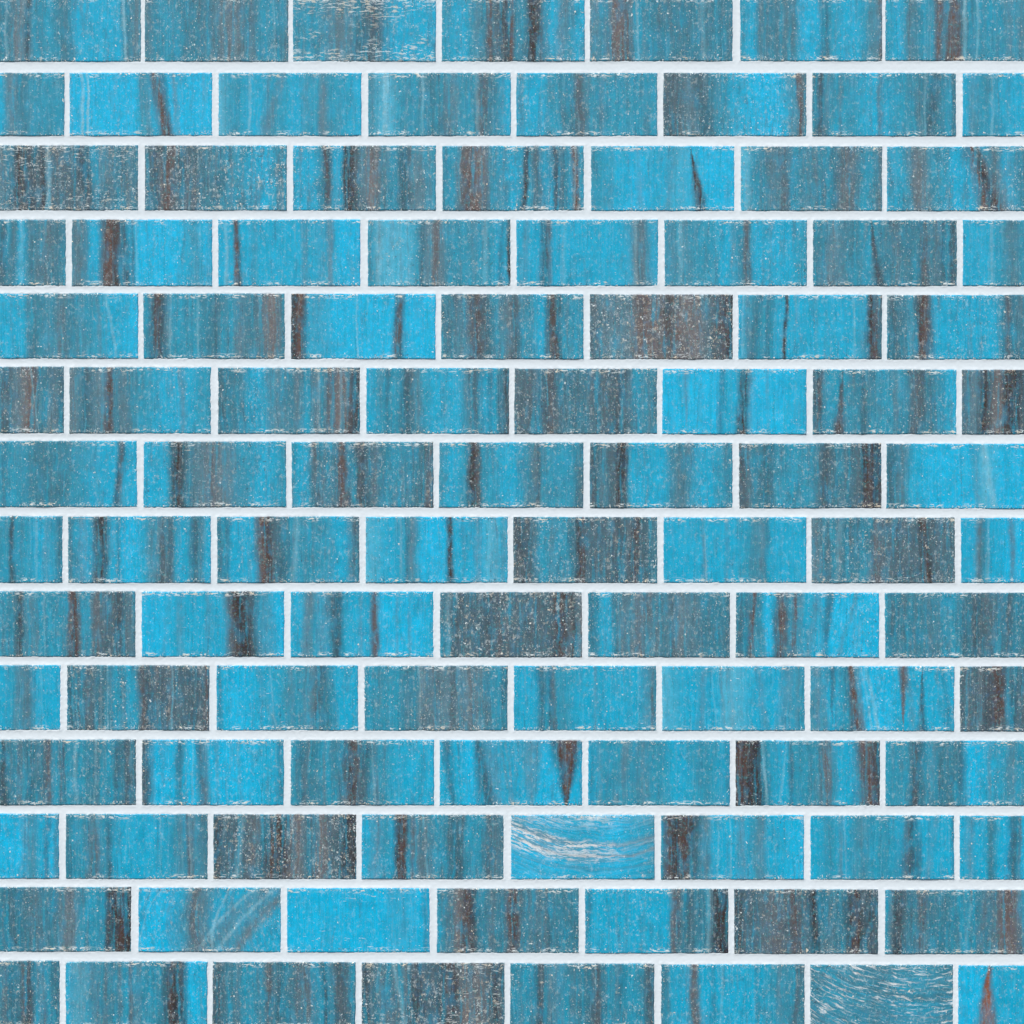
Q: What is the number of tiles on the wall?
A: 105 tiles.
